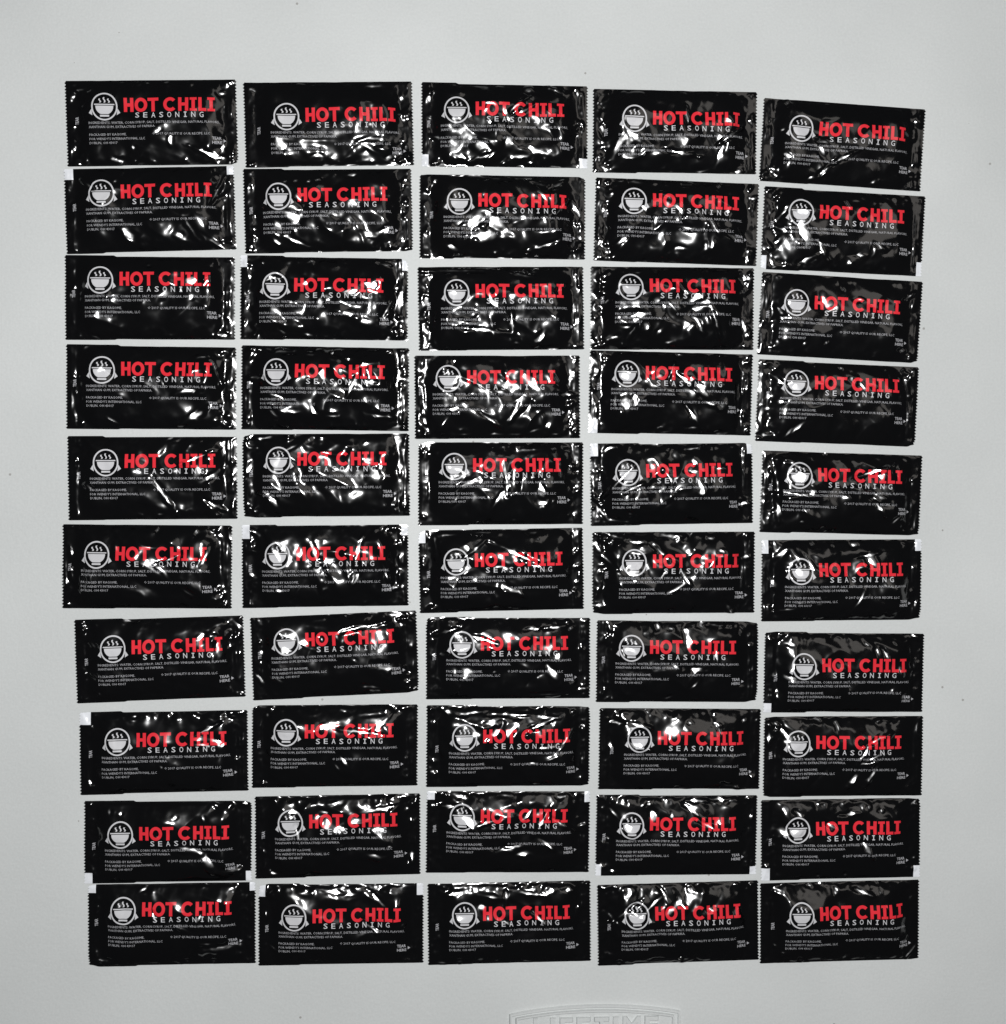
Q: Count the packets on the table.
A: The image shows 50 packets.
